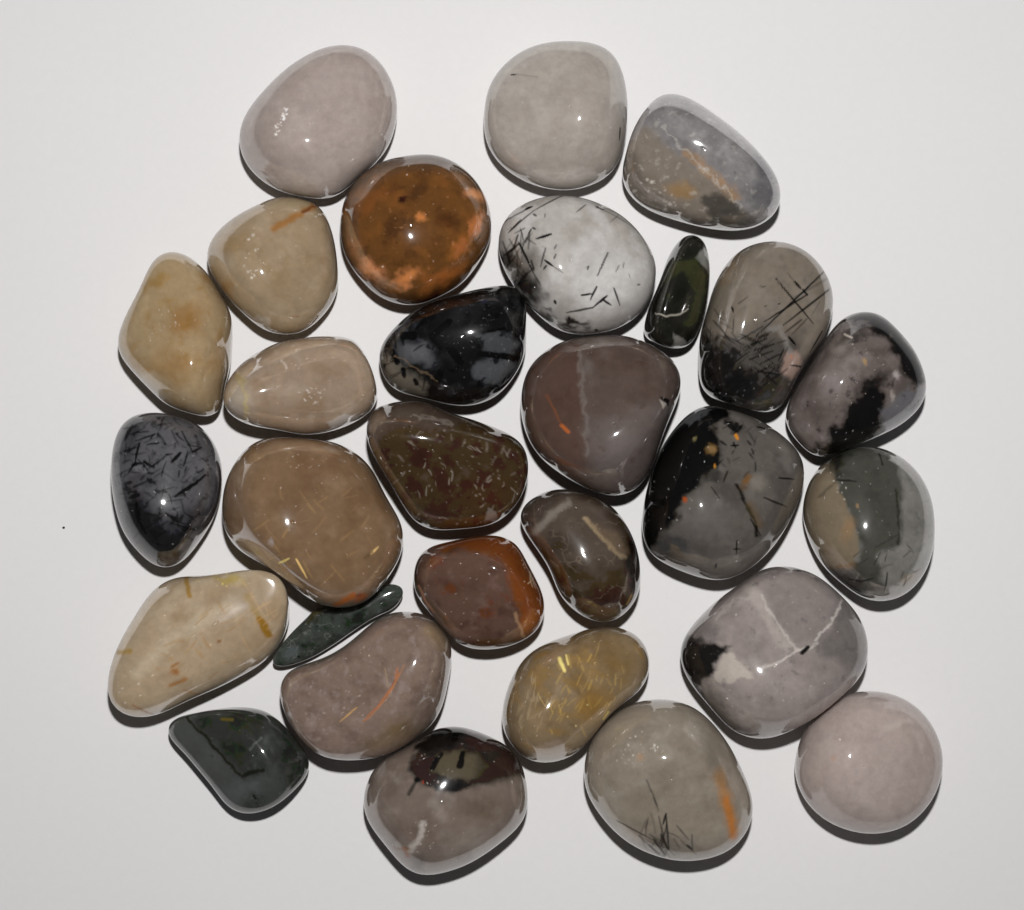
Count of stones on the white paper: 29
